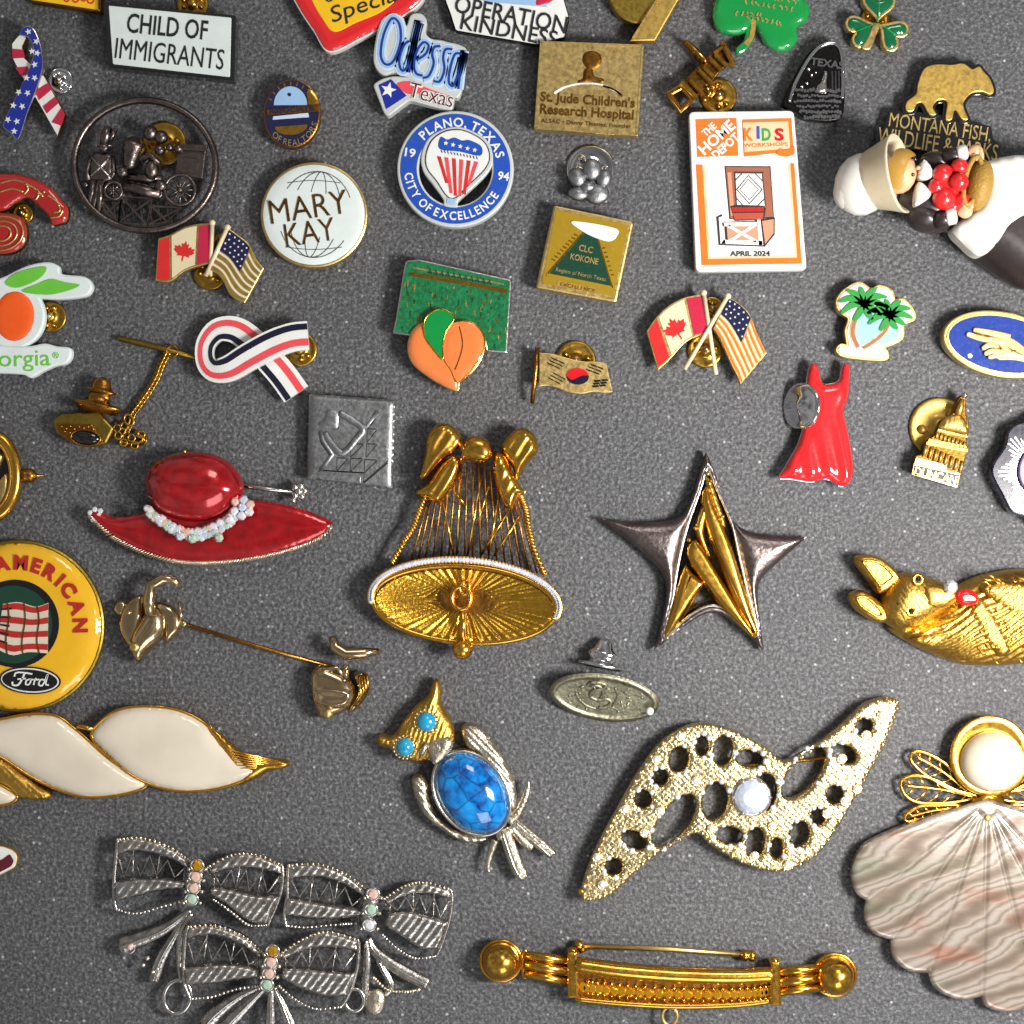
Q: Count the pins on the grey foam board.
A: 50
